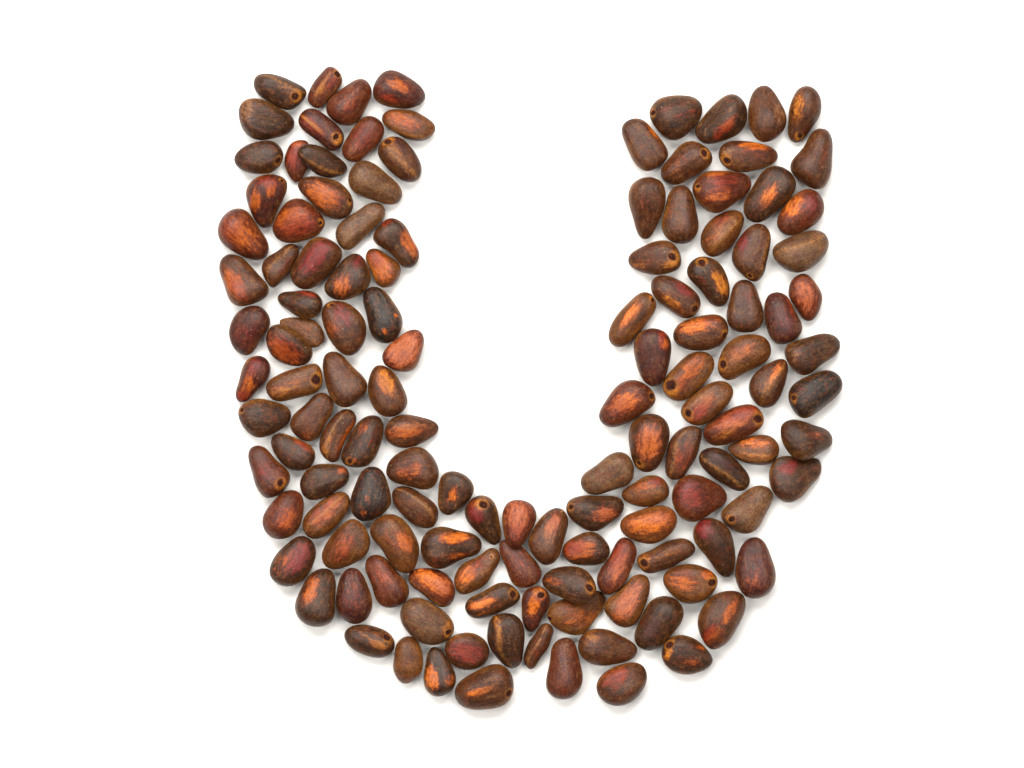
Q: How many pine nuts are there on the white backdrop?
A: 132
